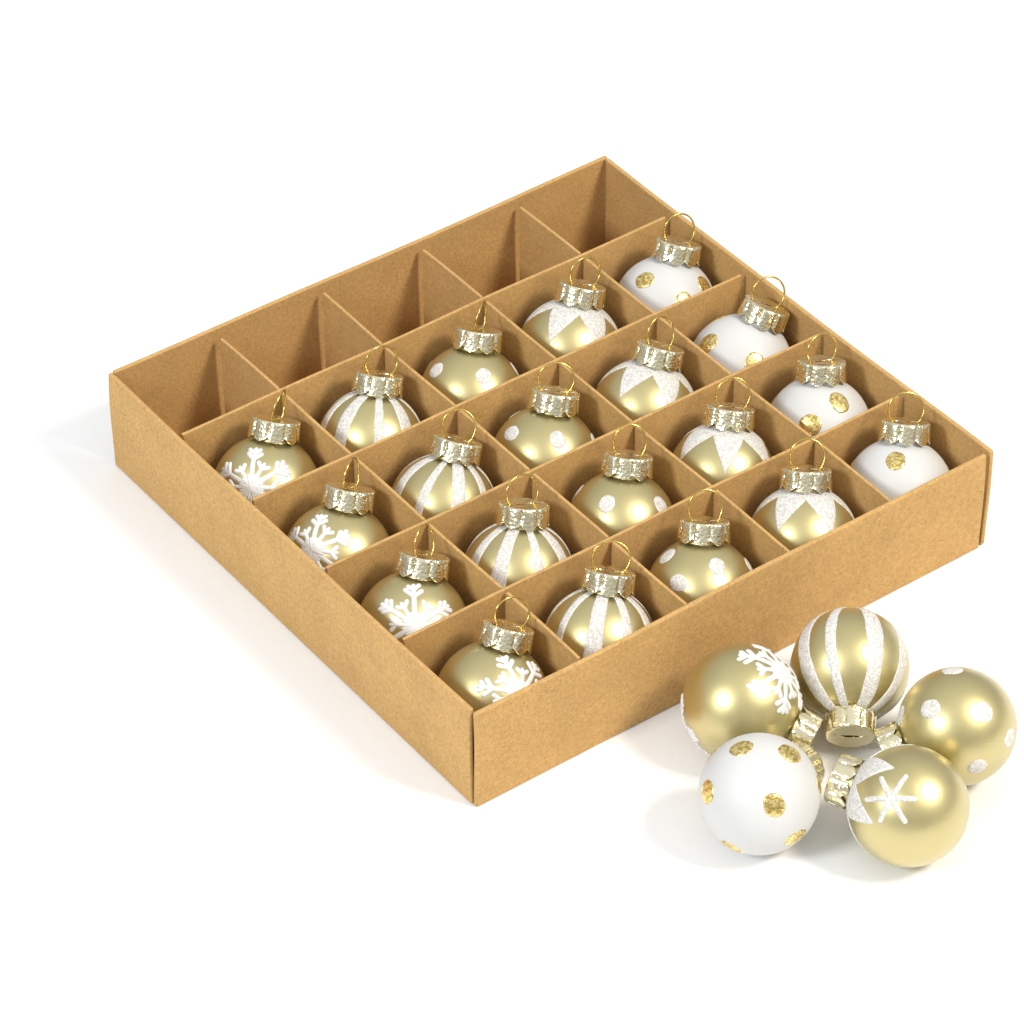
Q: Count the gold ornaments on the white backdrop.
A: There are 20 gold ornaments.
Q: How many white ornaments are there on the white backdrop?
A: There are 5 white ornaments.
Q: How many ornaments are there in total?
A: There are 25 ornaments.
